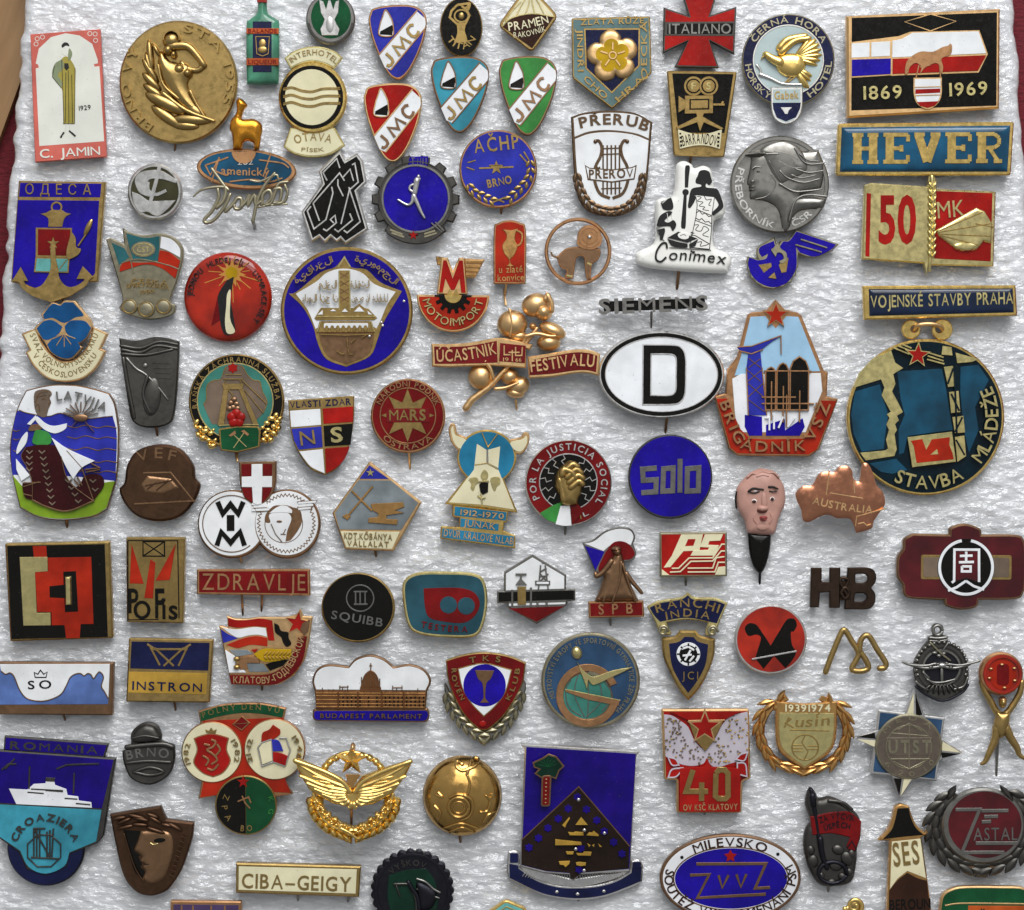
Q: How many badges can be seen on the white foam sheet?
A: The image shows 95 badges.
